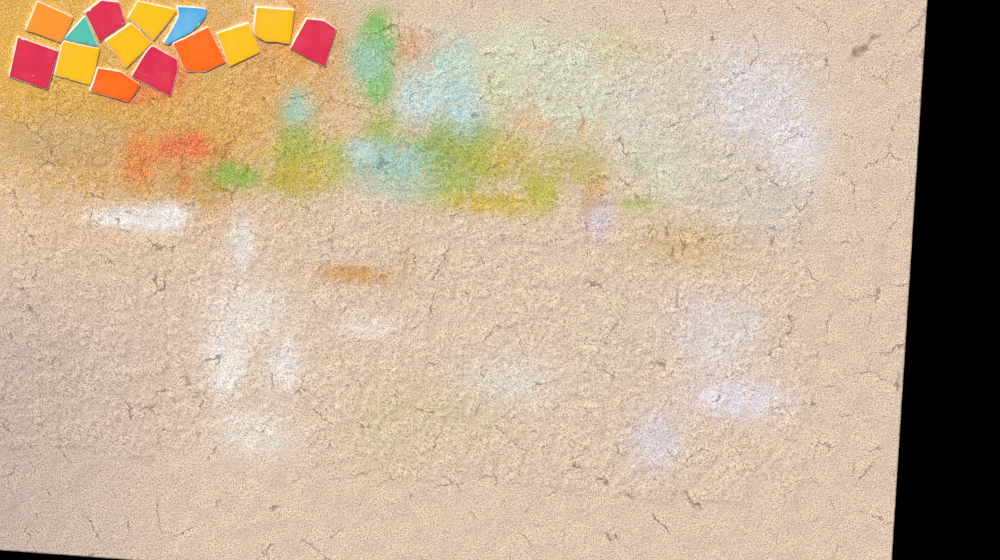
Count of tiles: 14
